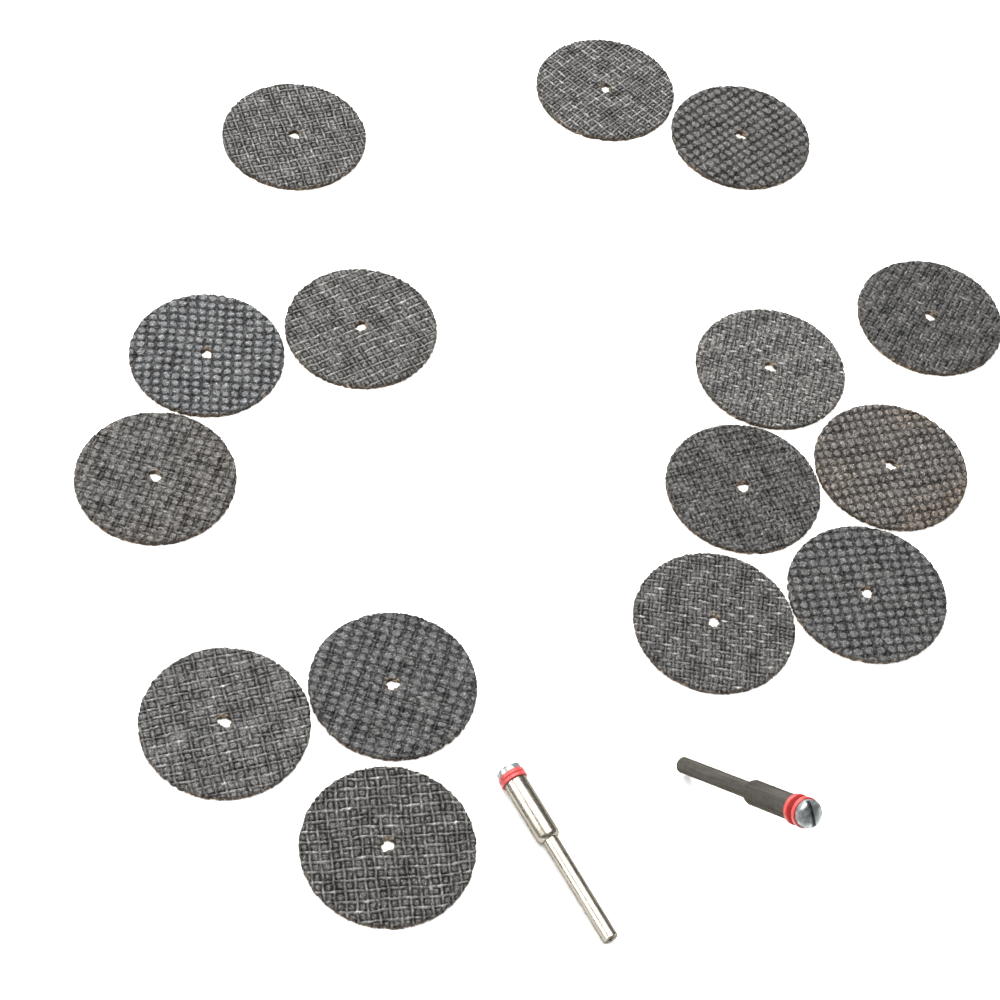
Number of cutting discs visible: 15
